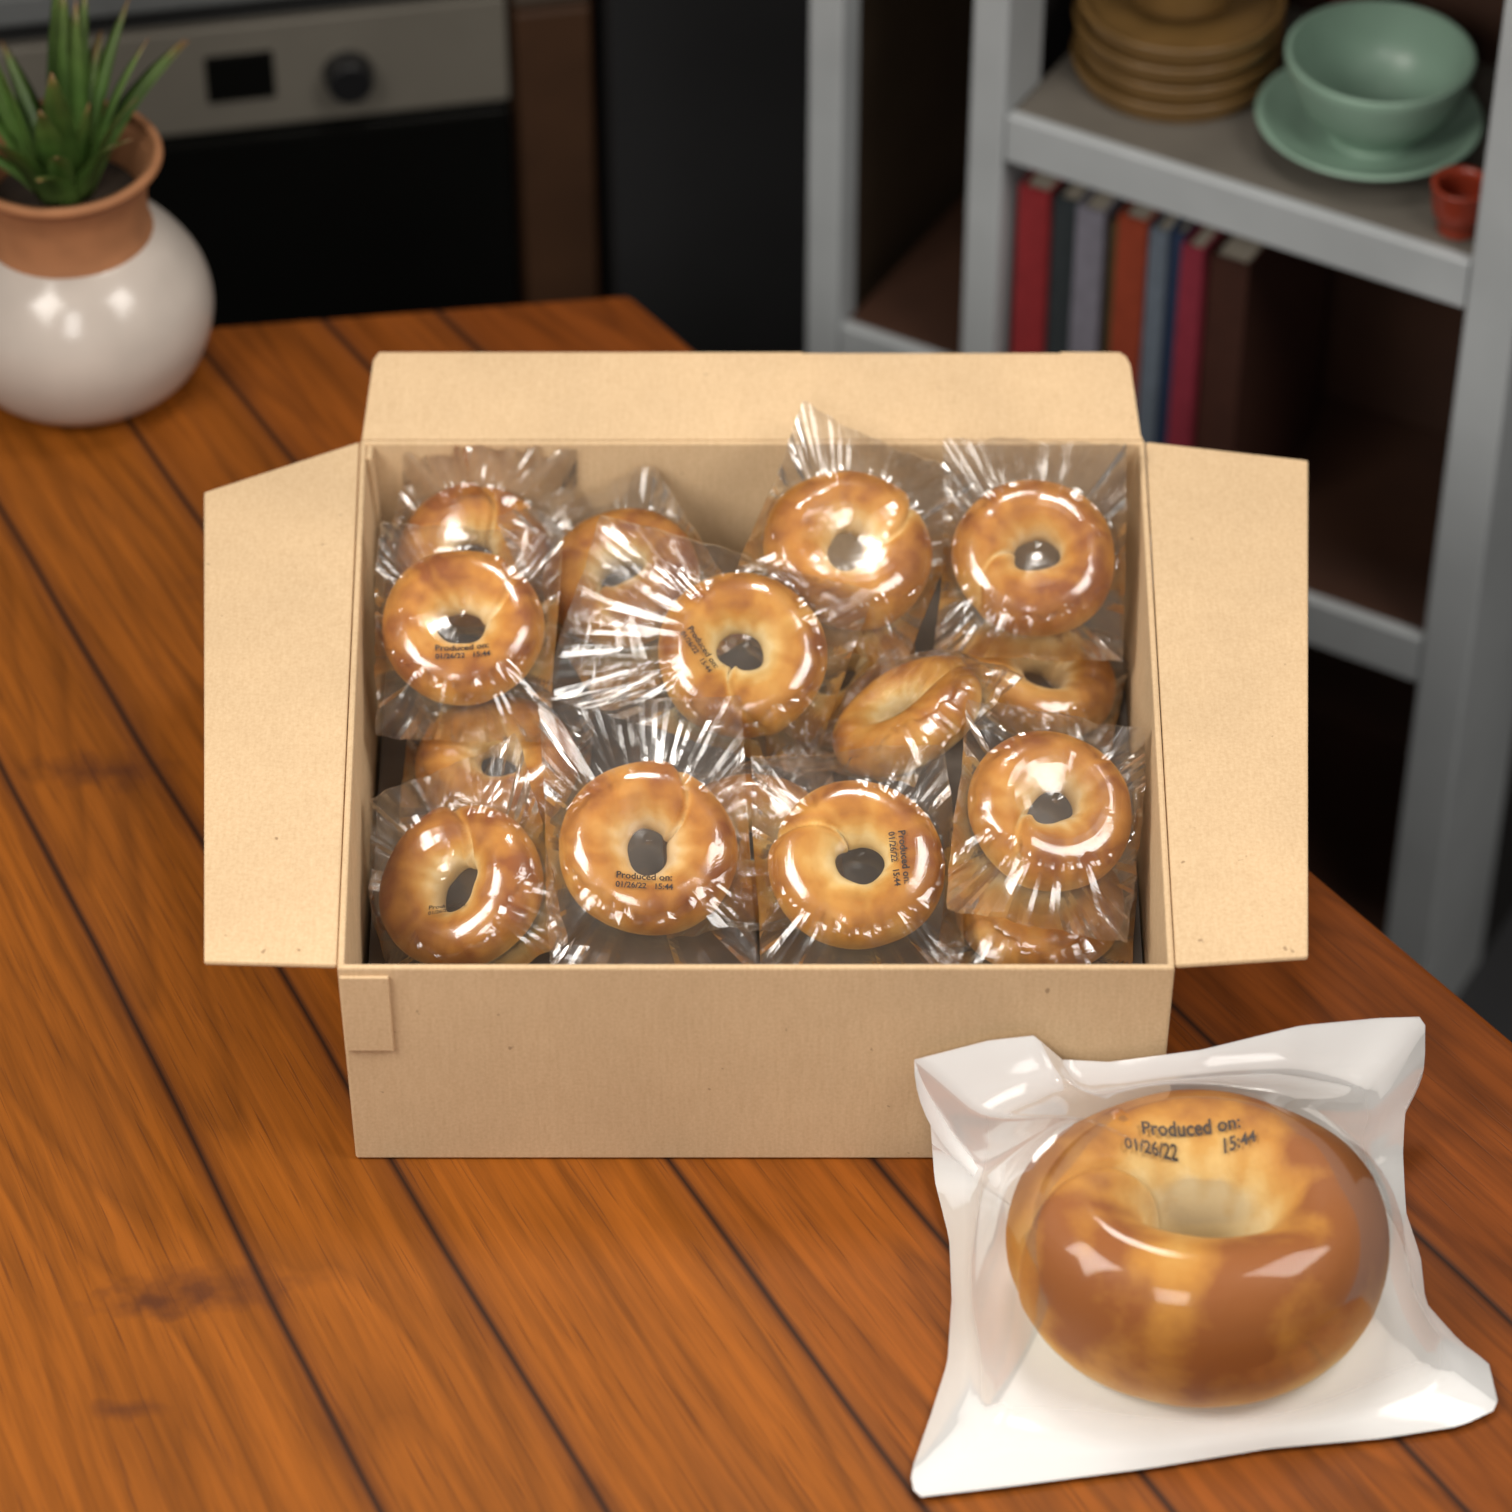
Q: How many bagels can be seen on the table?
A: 17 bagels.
